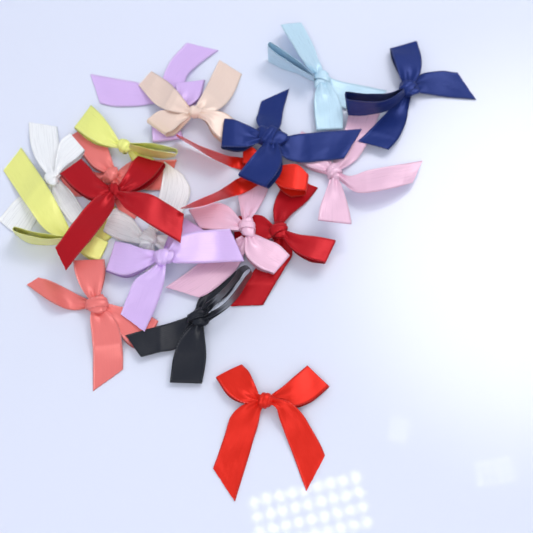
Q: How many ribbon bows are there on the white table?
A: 19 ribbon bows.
